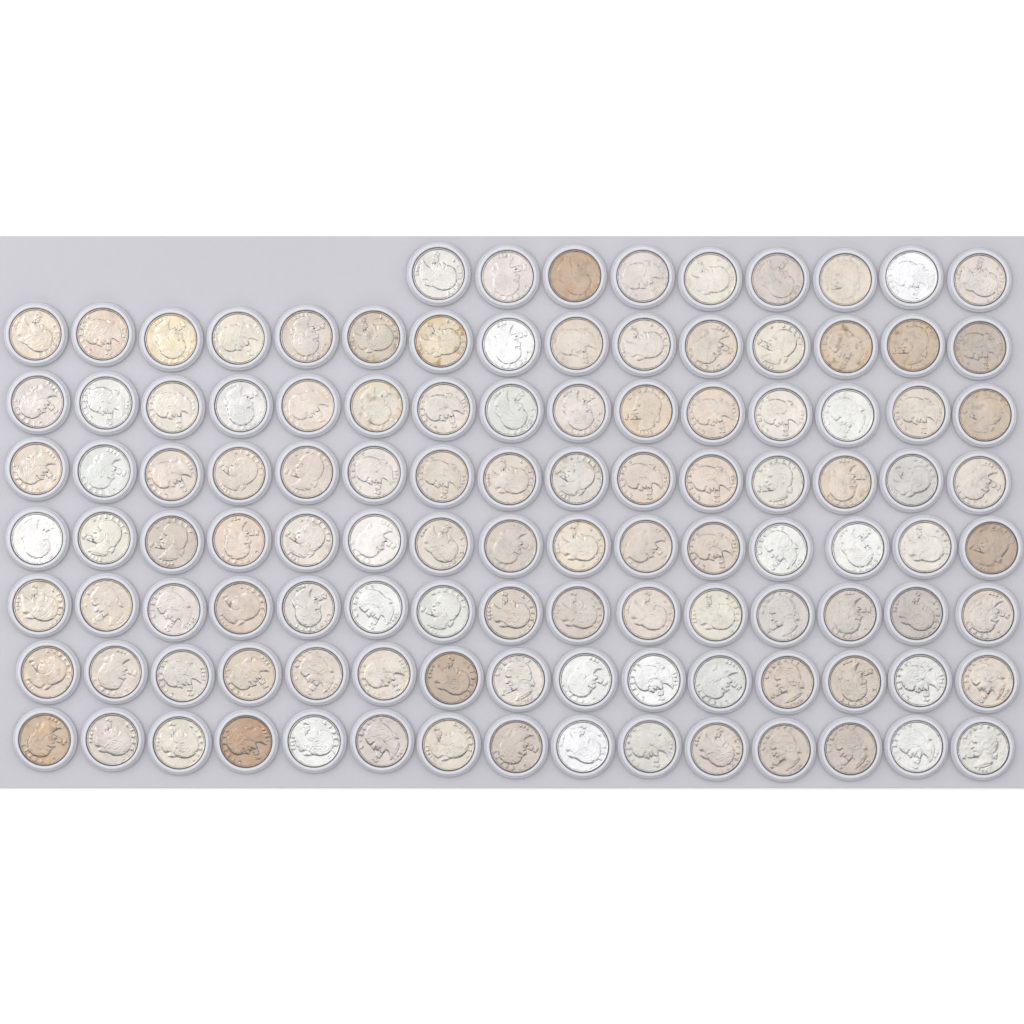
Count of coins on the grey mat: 114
